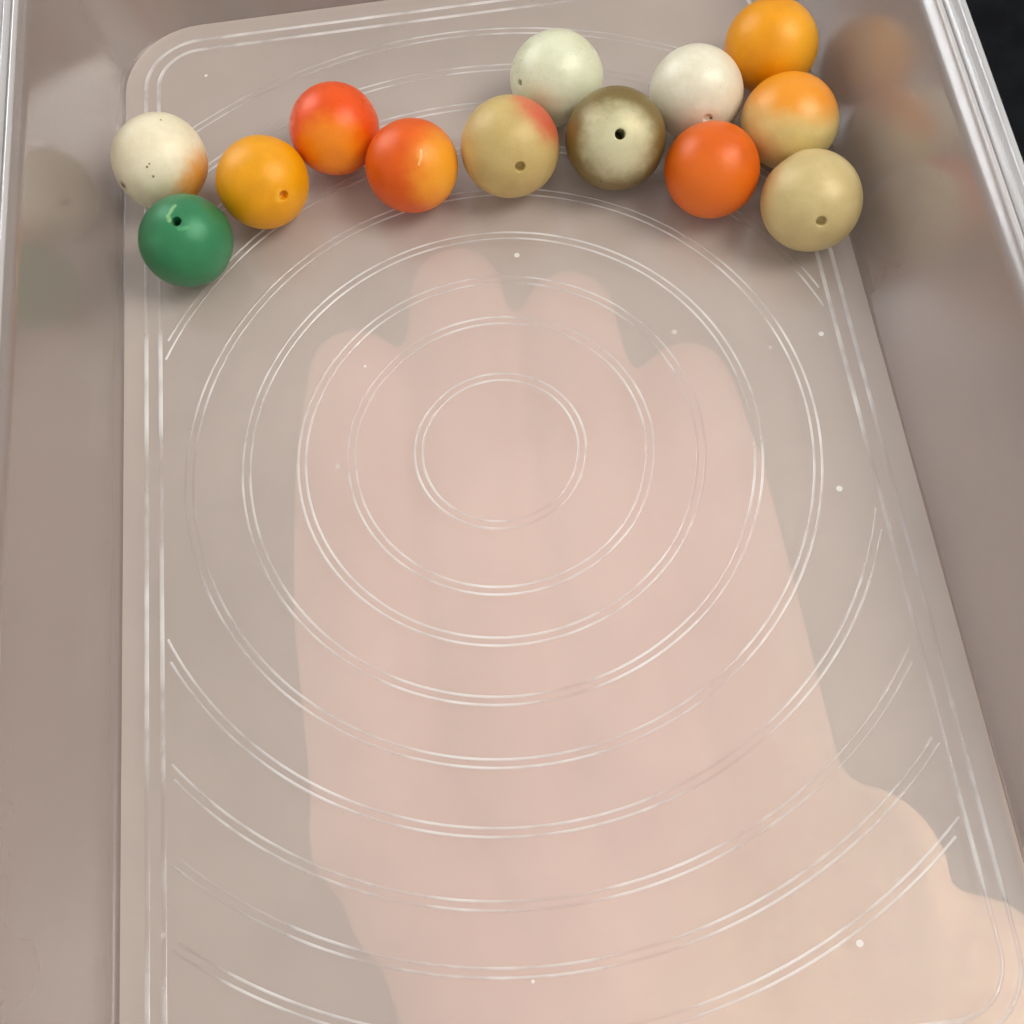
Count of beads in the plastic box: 13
